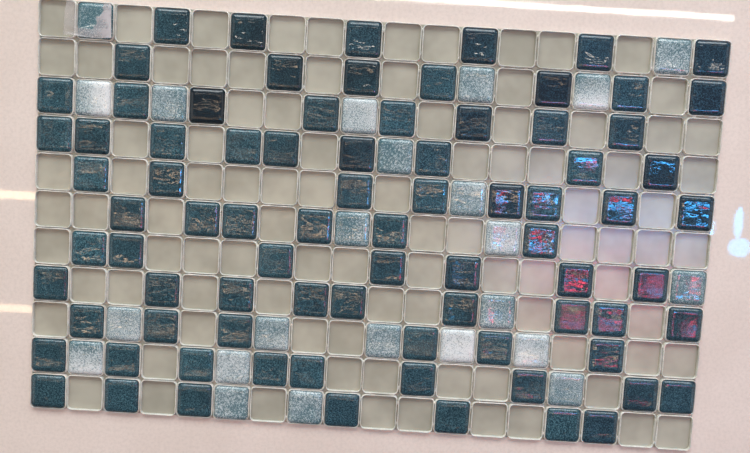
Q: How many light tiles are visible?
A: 23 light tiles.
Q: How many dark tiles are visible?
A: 82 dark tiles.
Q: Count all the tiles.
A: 105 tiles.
